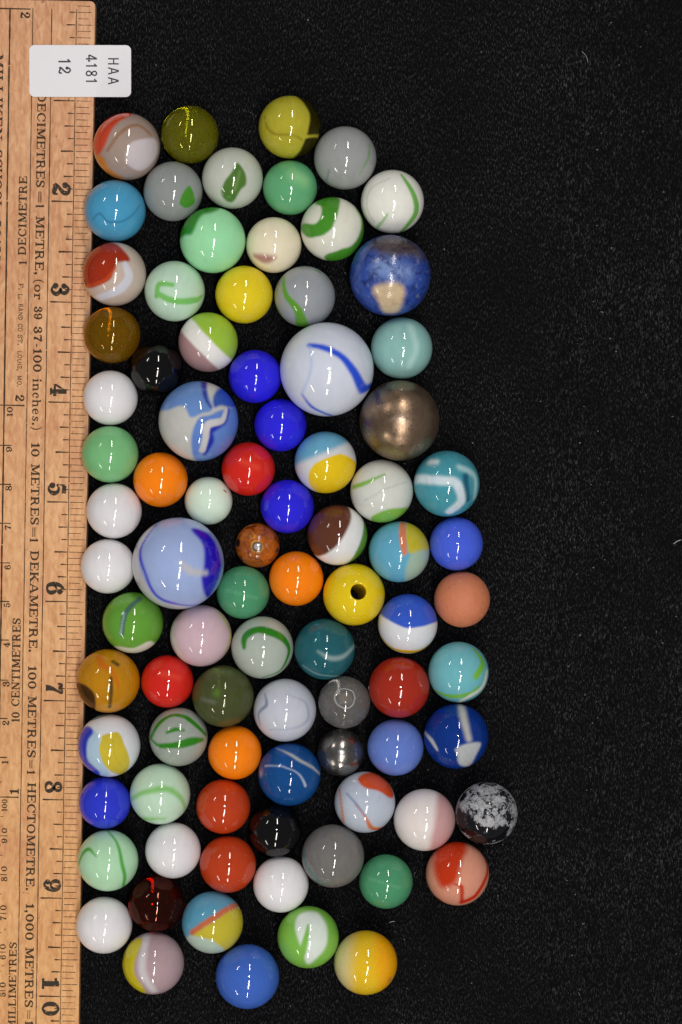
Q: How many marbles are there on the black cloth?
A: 86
